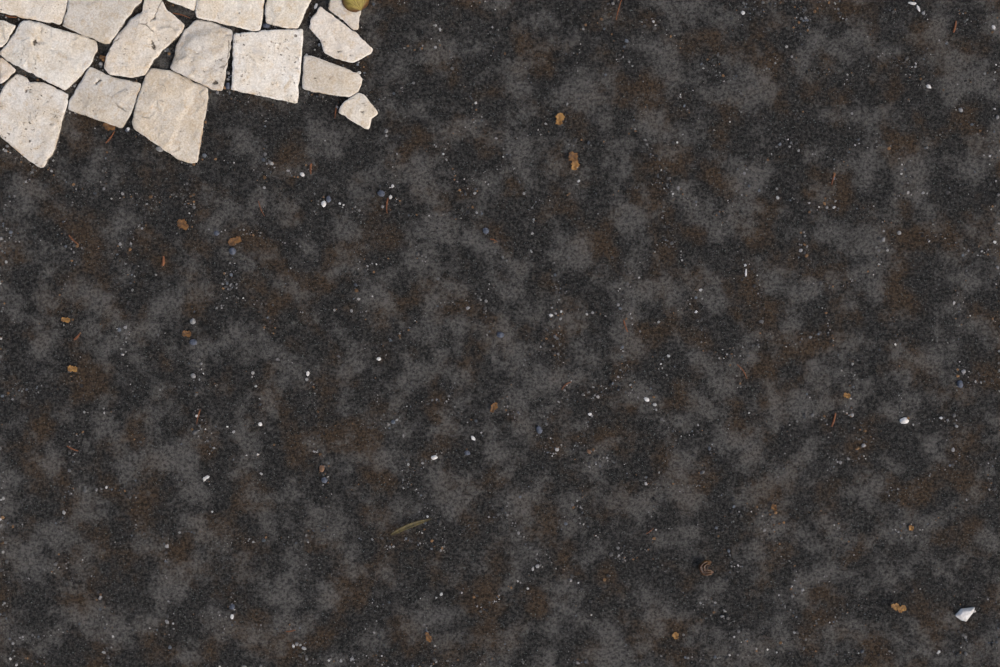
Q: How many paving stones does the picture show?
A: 18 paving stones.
